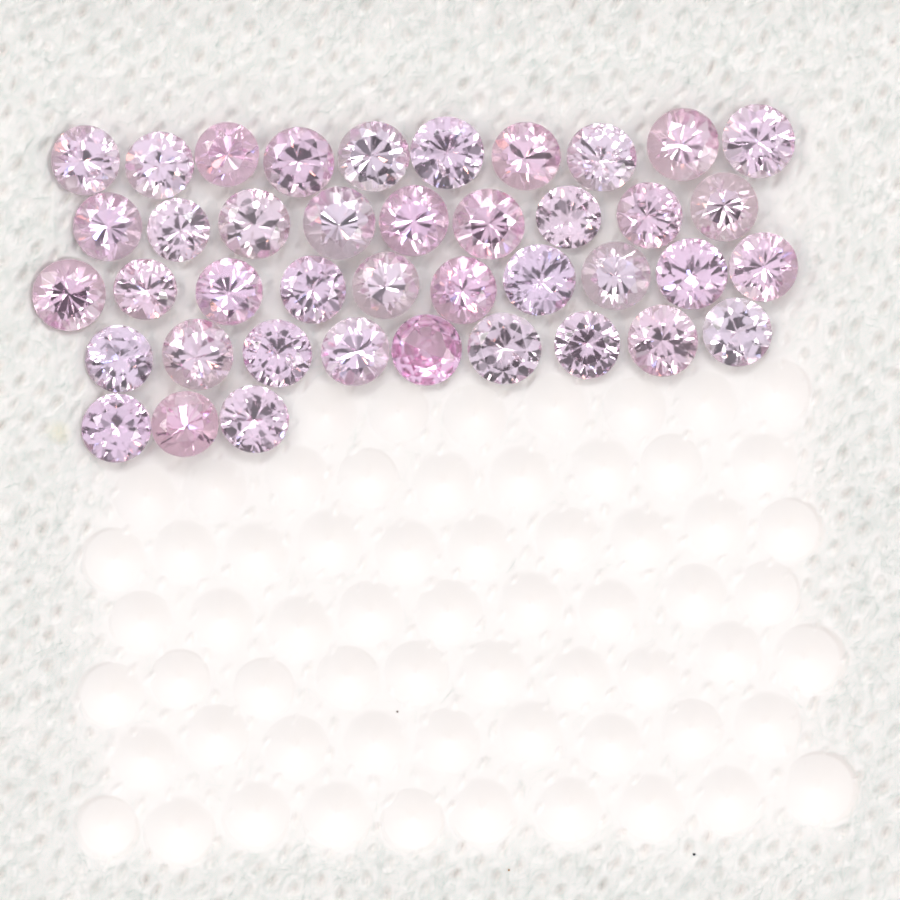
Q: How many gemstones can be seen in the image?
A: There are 41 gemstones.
